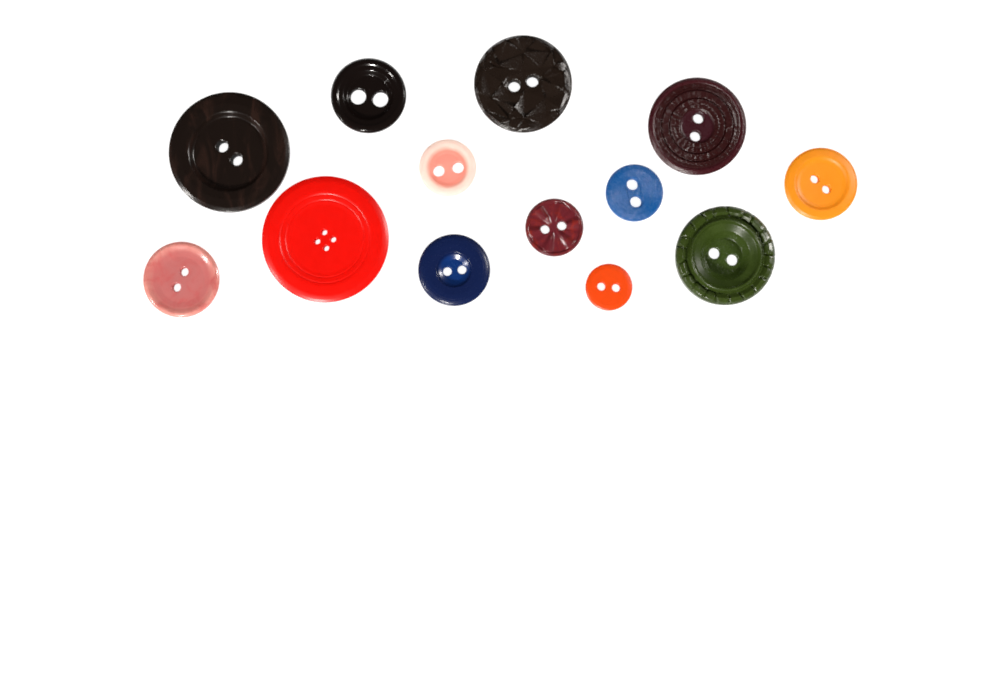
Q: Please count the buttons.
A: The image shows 13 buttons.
